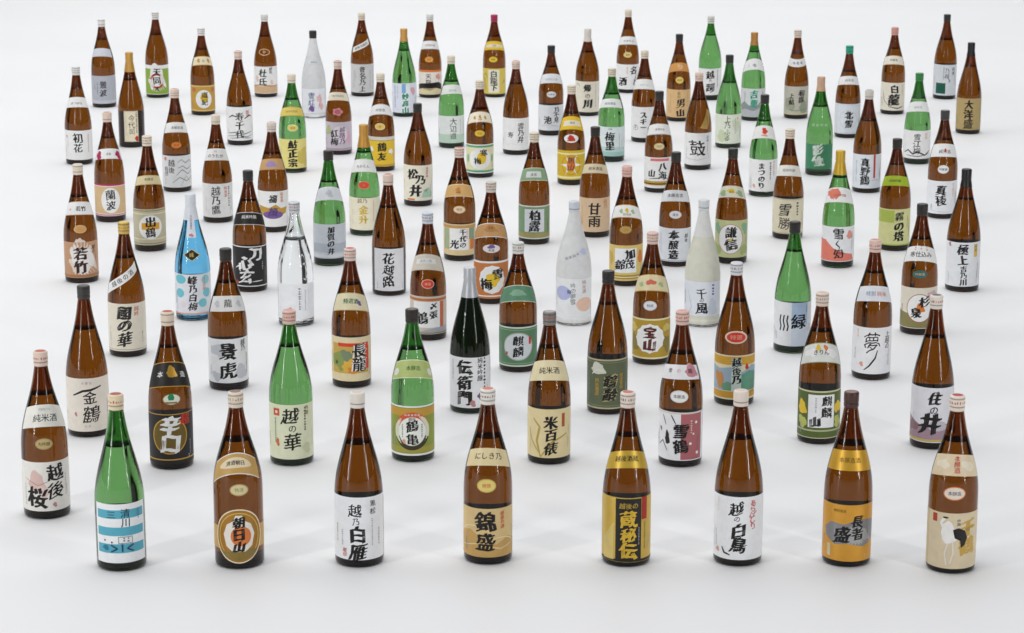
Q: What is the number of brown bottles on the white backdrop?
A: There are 72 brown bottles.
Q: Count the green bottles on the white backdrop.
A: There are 18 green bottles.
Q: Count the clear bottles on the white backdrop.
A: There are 4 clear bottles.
